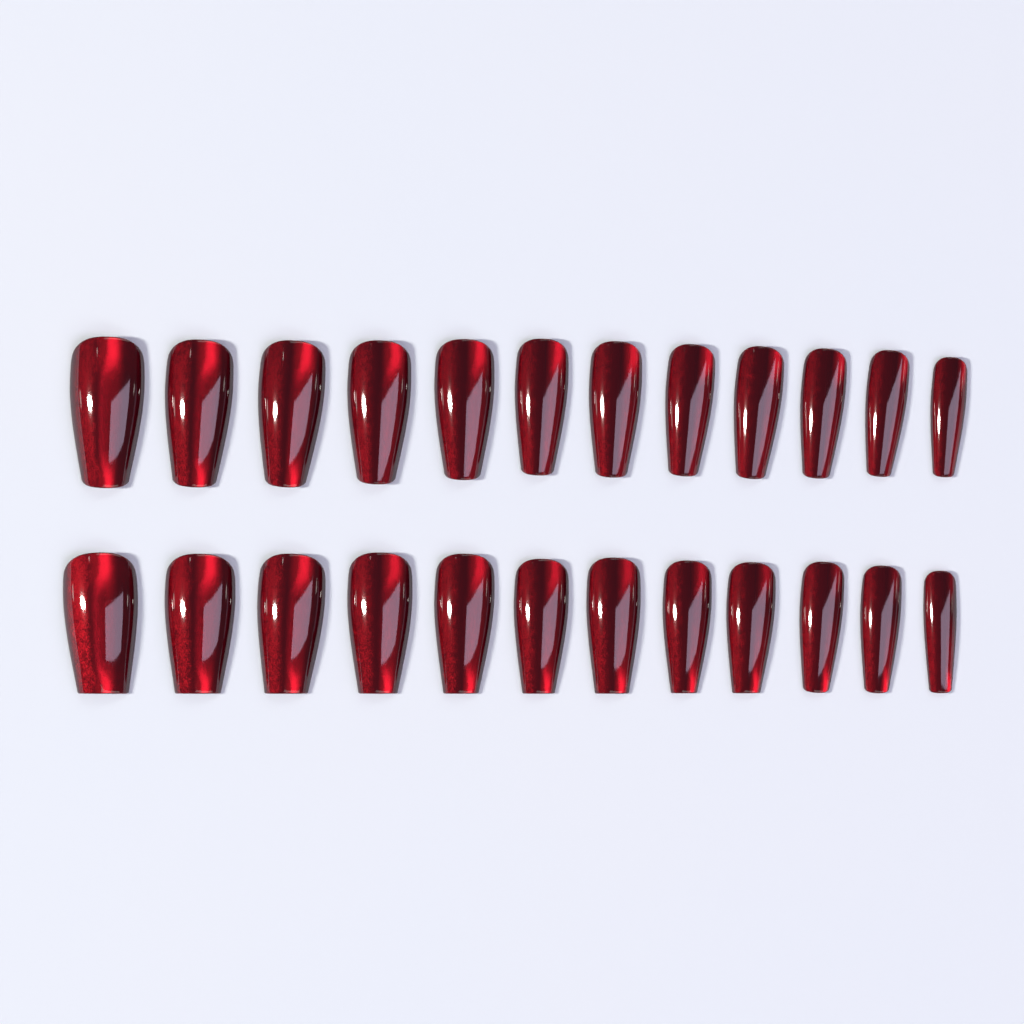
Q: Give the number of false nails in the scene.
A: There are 24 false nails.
